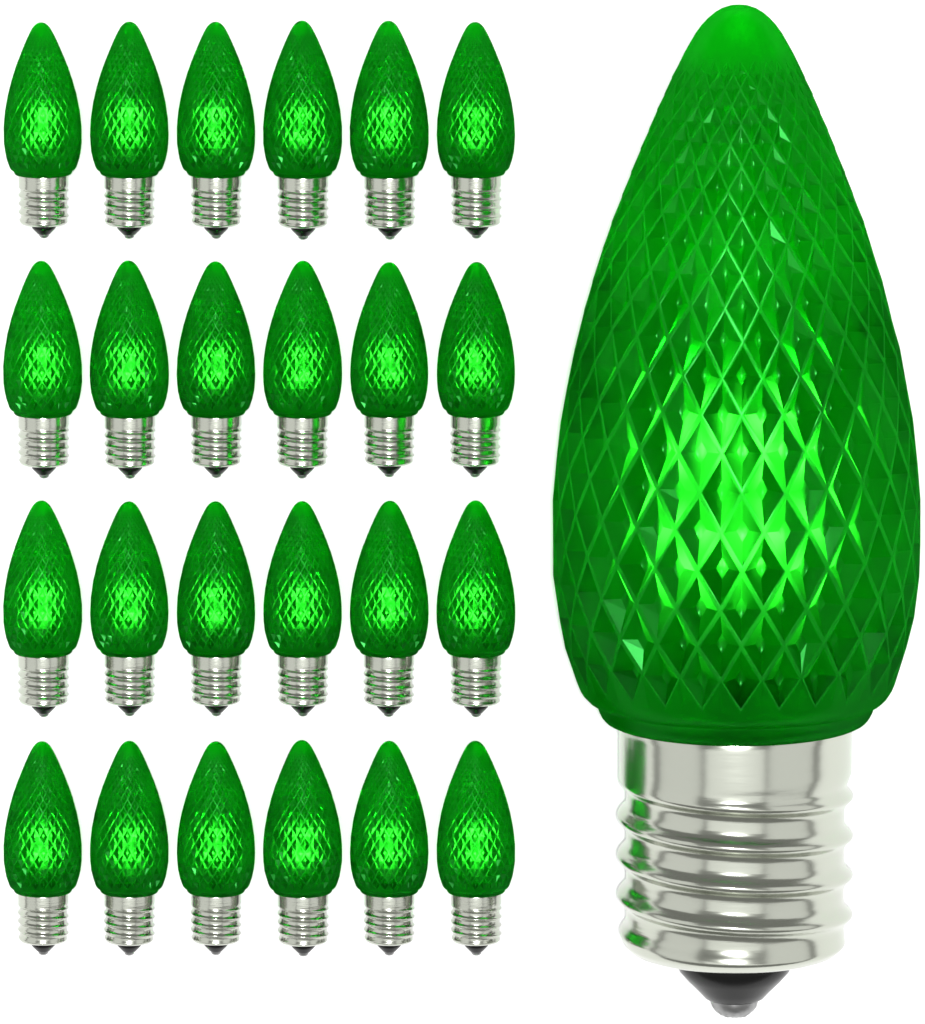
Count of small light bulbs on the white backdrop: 24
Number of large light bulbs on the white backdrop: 1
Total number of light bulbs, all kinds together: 25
